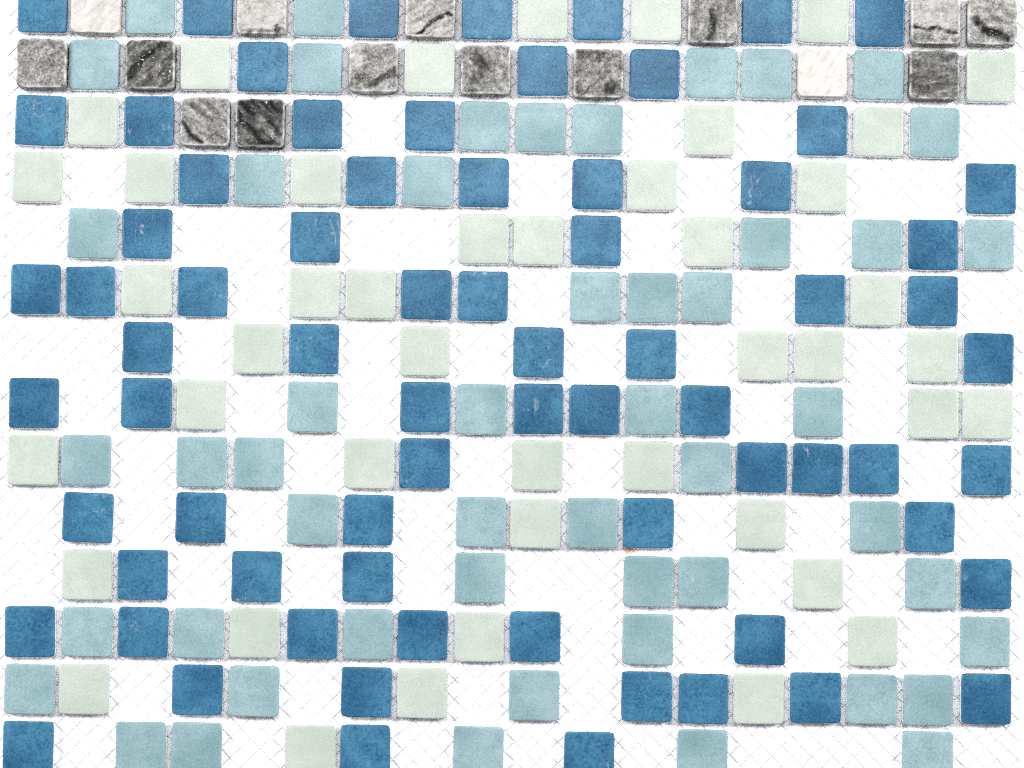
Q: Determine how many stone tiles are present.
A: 15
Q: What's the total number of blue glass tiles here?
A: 72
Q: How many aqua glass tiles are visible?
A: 51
